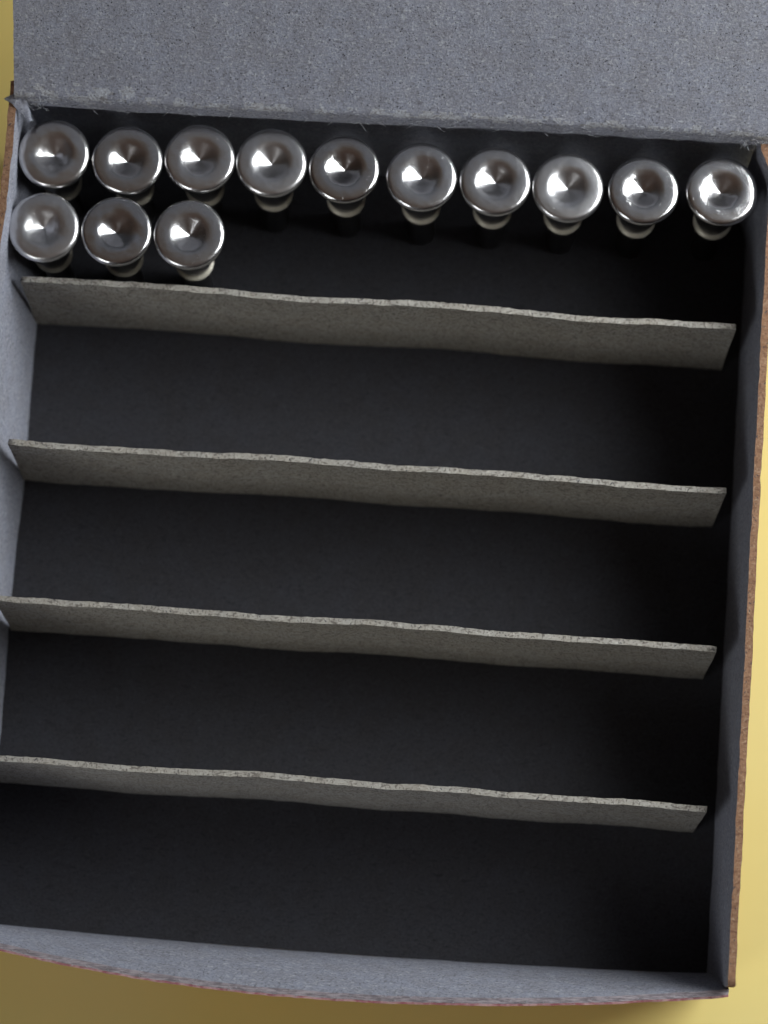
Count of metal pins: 13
